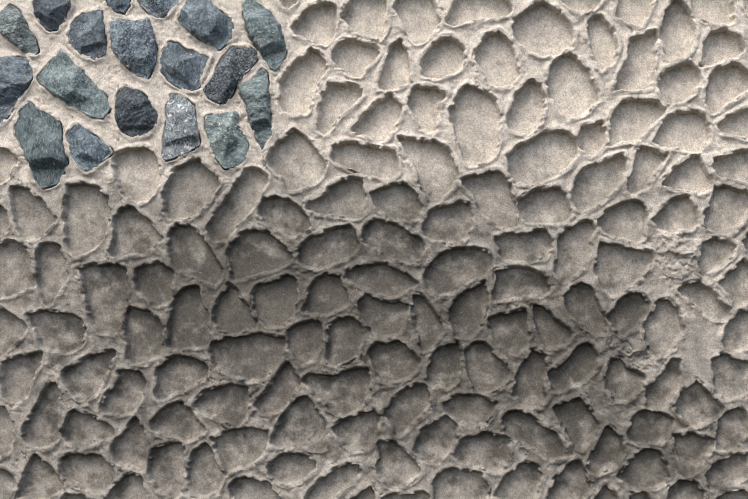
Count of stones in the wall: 18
